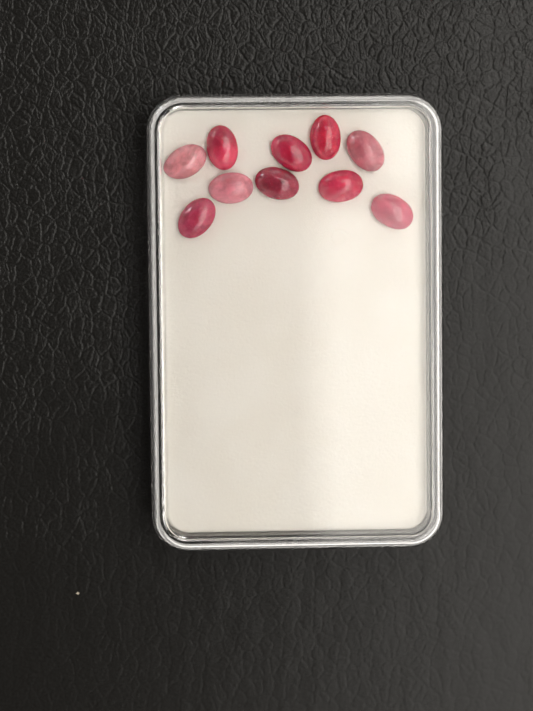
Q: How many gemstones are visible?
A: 10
